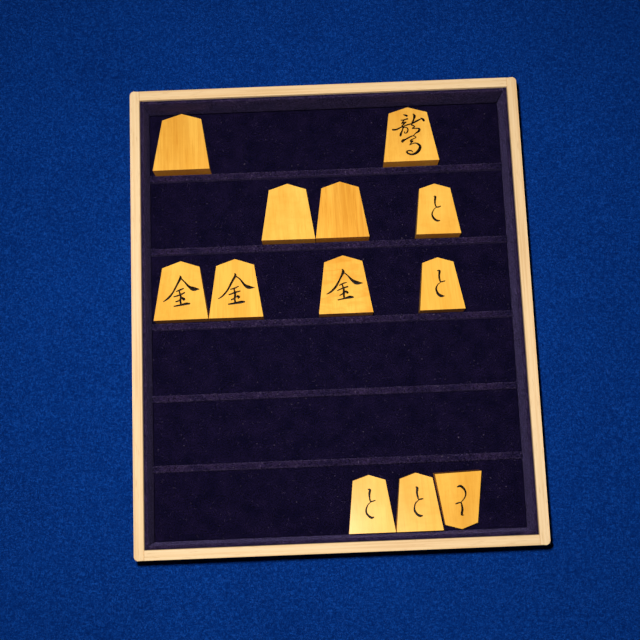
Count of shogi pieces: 12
